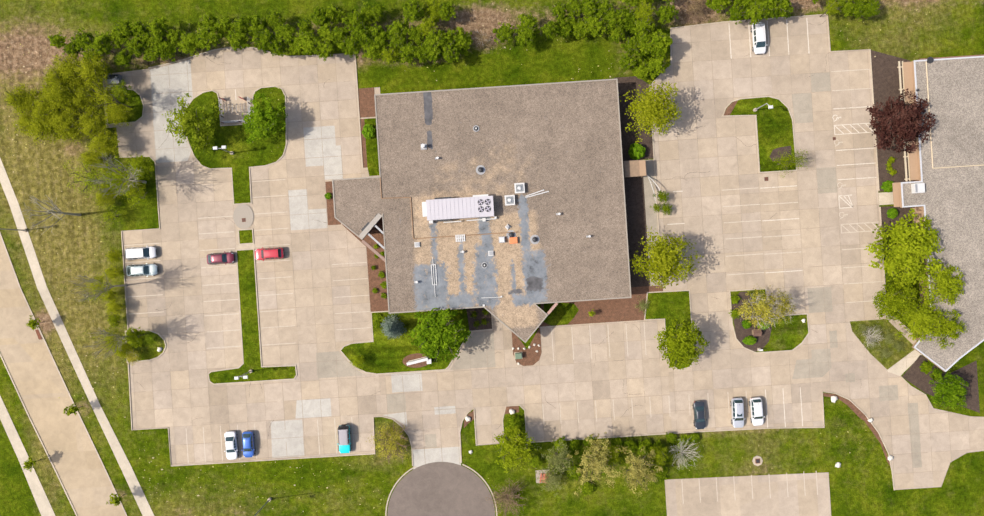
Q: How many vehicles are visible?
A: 11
